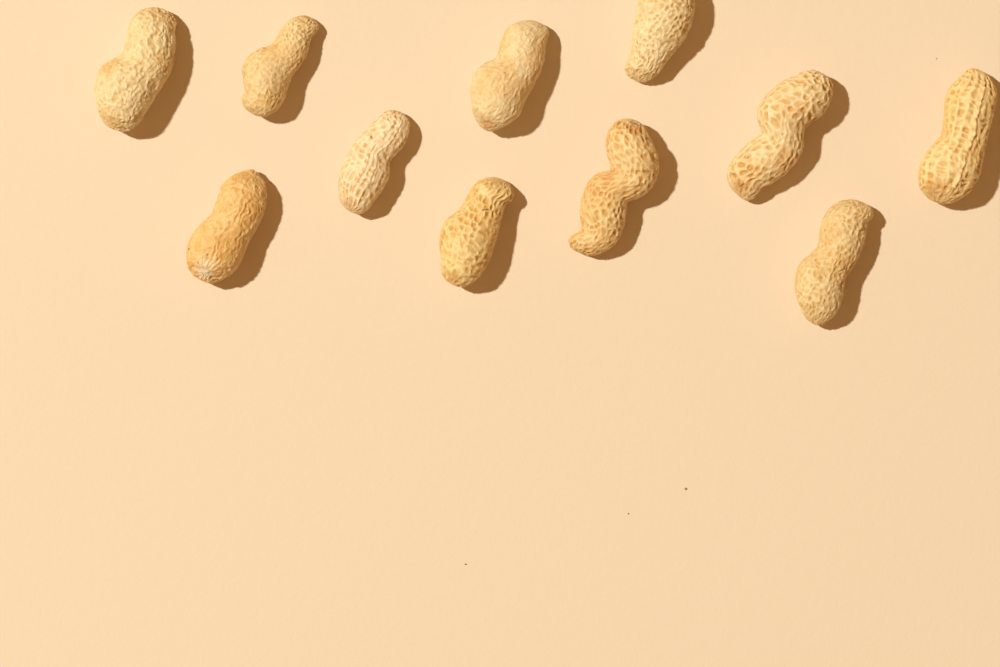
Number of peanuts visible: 11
